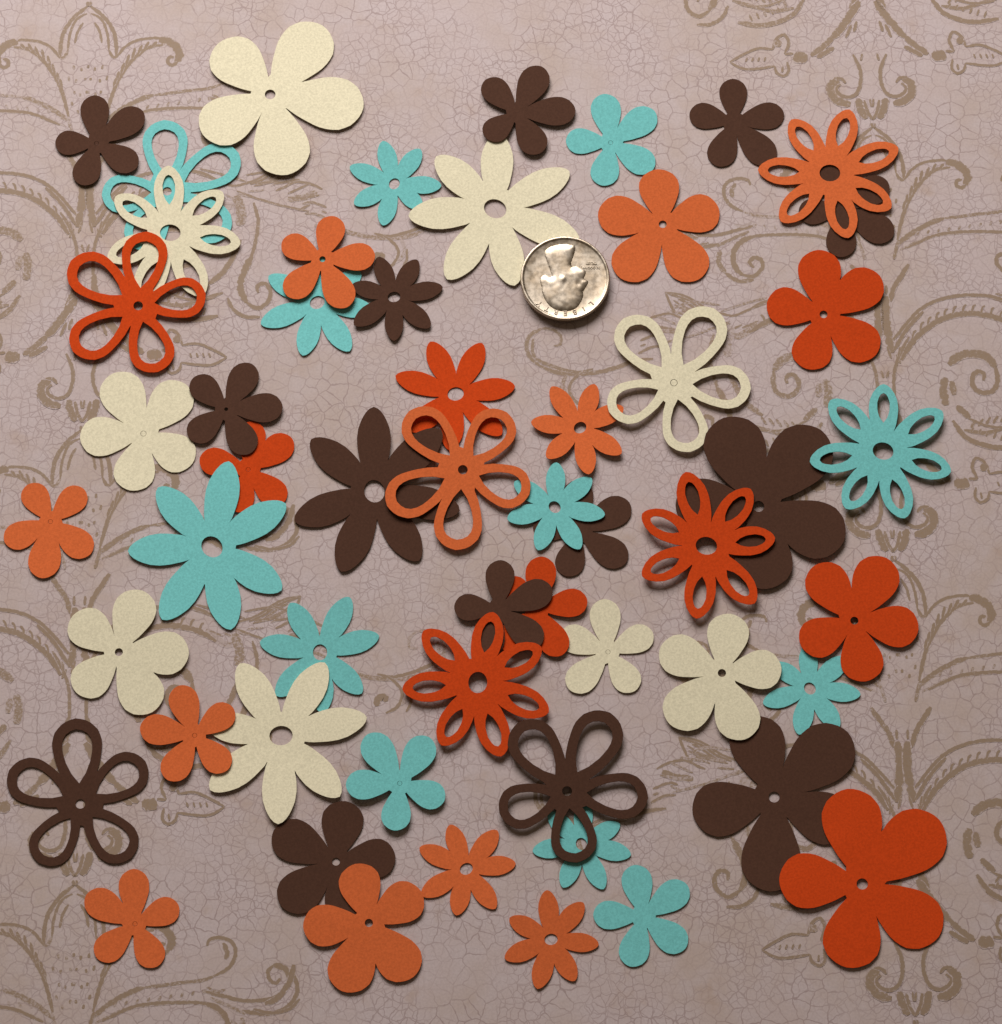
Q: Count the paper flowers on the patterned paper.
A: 55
